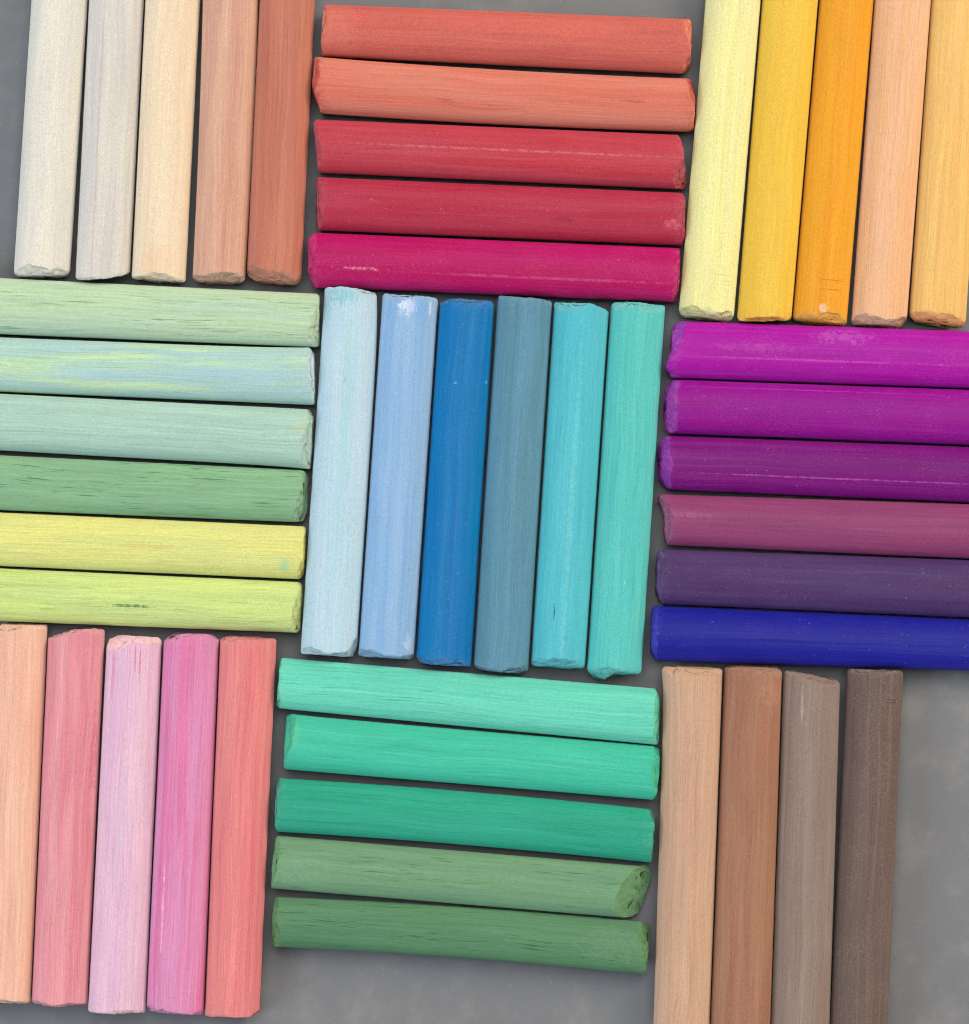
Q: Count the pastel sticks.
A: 47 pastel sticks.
